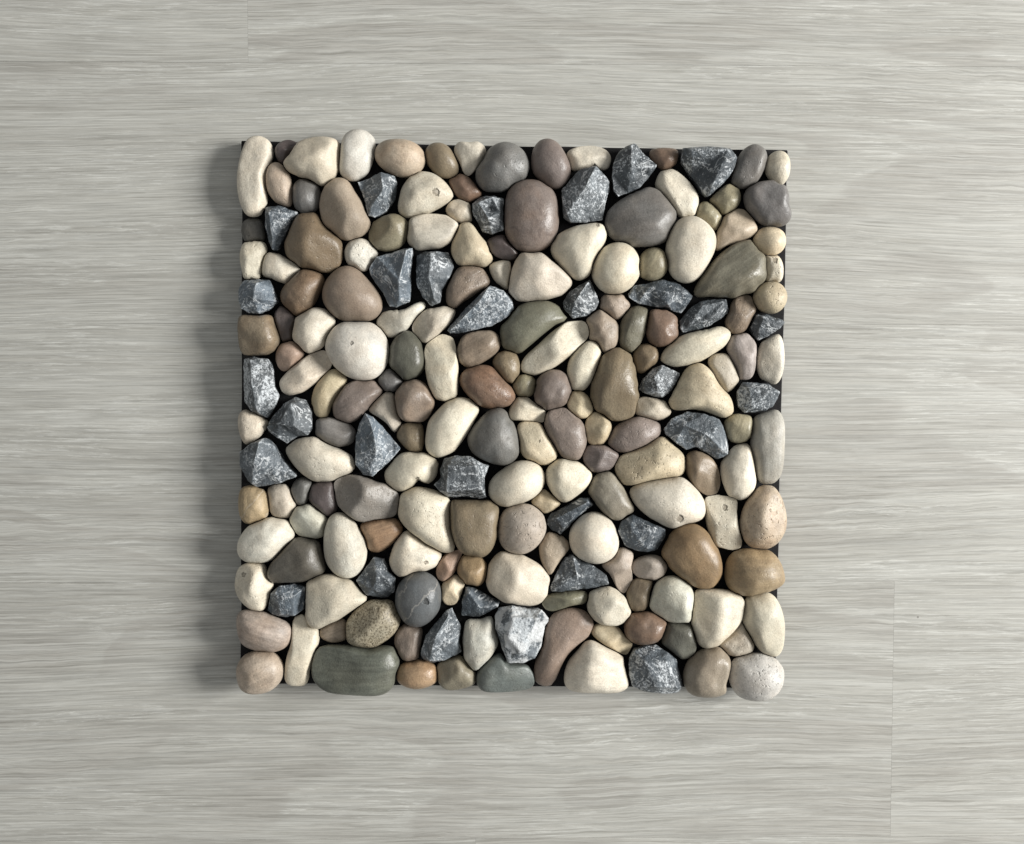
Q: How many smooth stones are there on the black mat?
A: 162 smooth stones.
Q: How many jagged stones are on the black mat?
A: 31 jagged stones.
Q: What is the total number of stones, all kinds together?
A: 193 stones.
